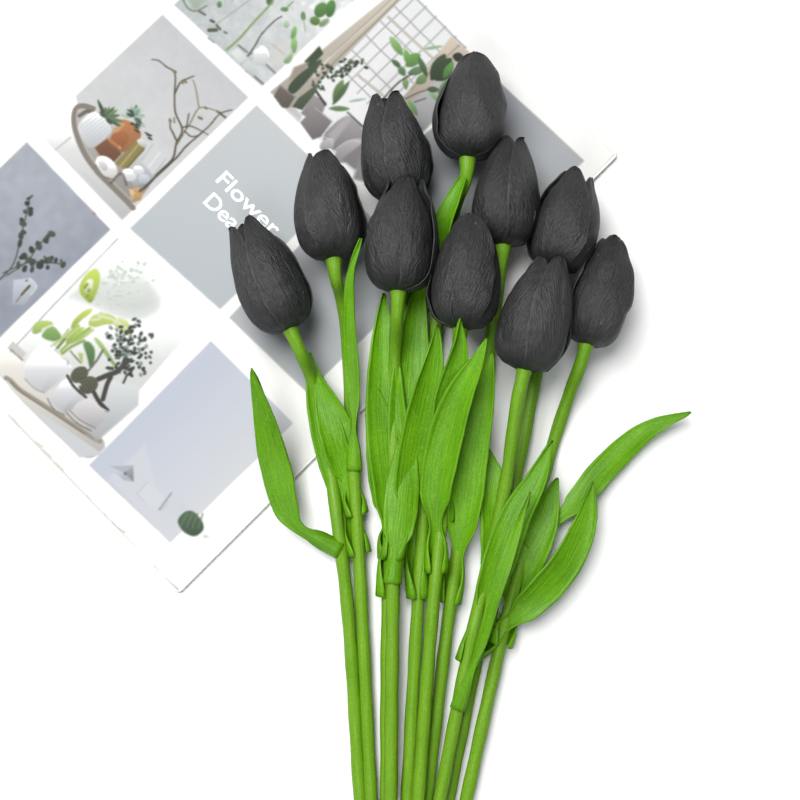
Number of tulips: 10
